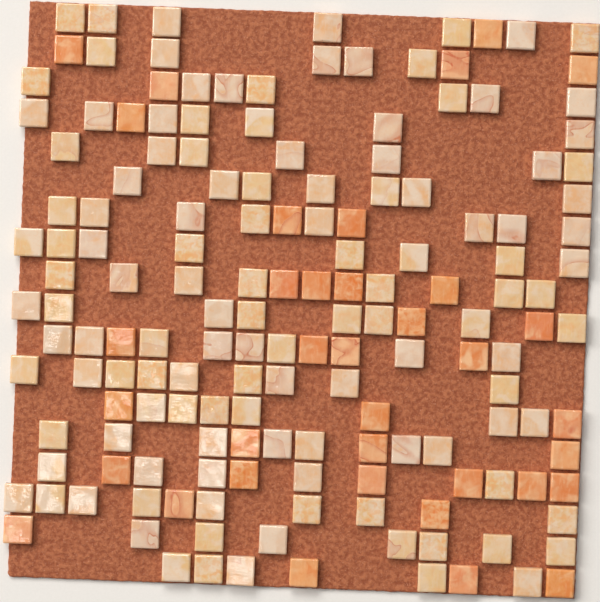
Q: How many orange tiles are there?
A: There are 36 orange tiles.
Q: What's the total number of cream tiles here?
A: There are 126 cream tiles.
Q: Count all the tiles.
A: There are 162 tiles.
